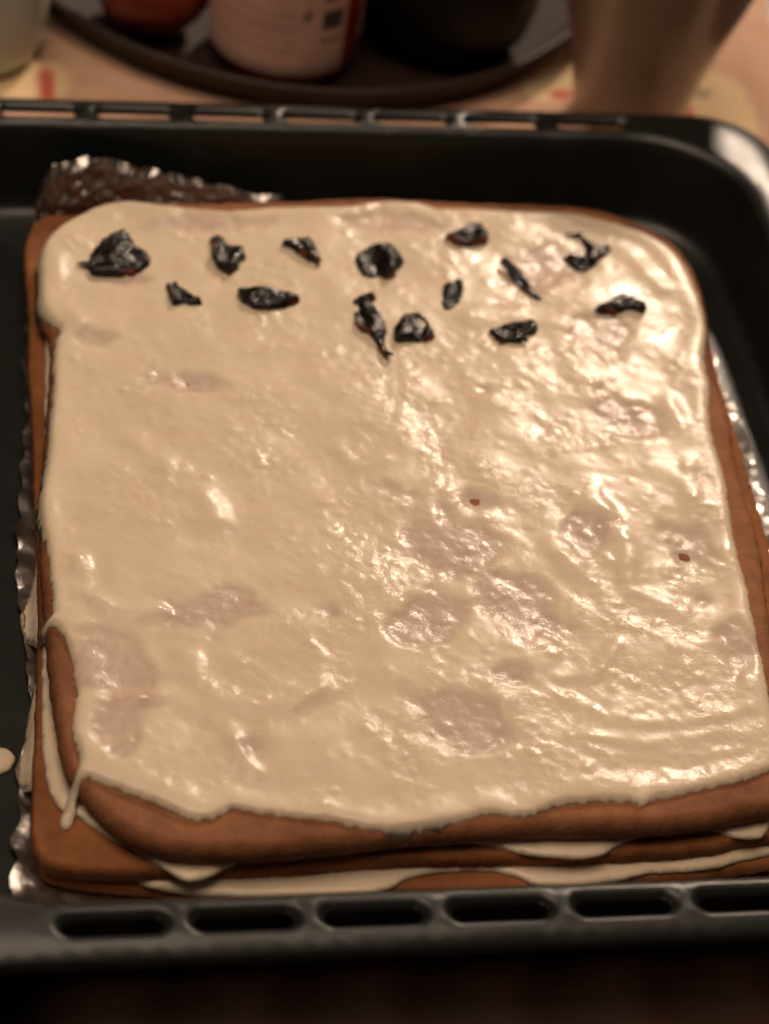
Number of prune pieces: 14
